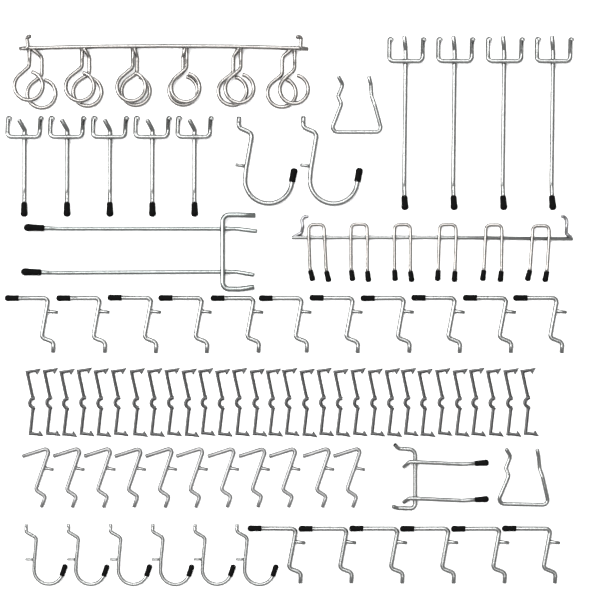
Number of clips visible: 30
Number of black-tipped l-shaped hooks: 17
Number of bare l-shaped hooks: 11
